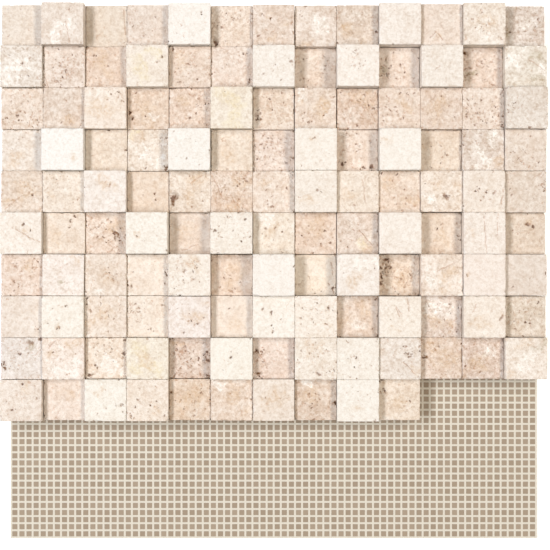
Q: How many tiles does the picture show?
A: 127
